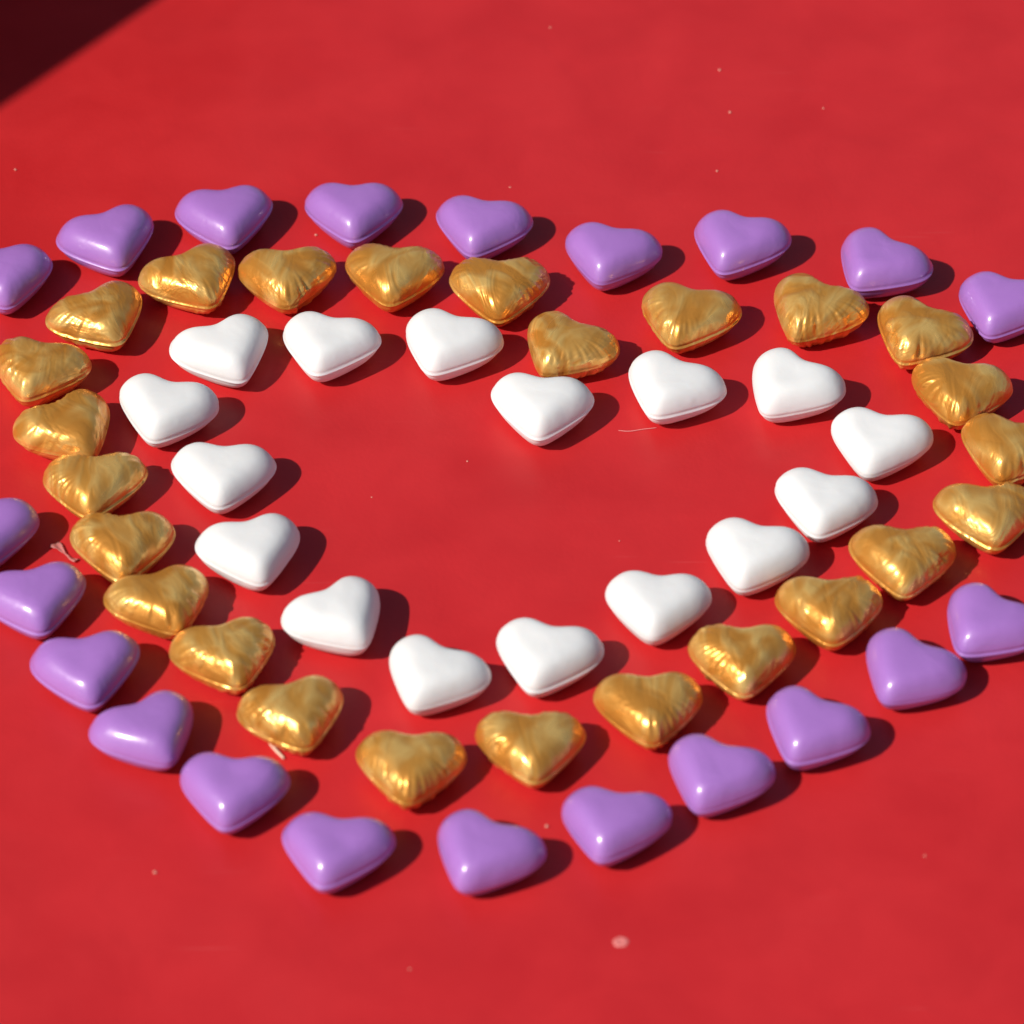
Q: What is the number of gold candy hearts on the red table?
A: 25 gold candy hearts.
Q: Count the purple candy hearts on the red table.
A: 21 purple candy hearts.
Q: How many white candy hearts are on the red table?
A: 16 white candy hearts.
